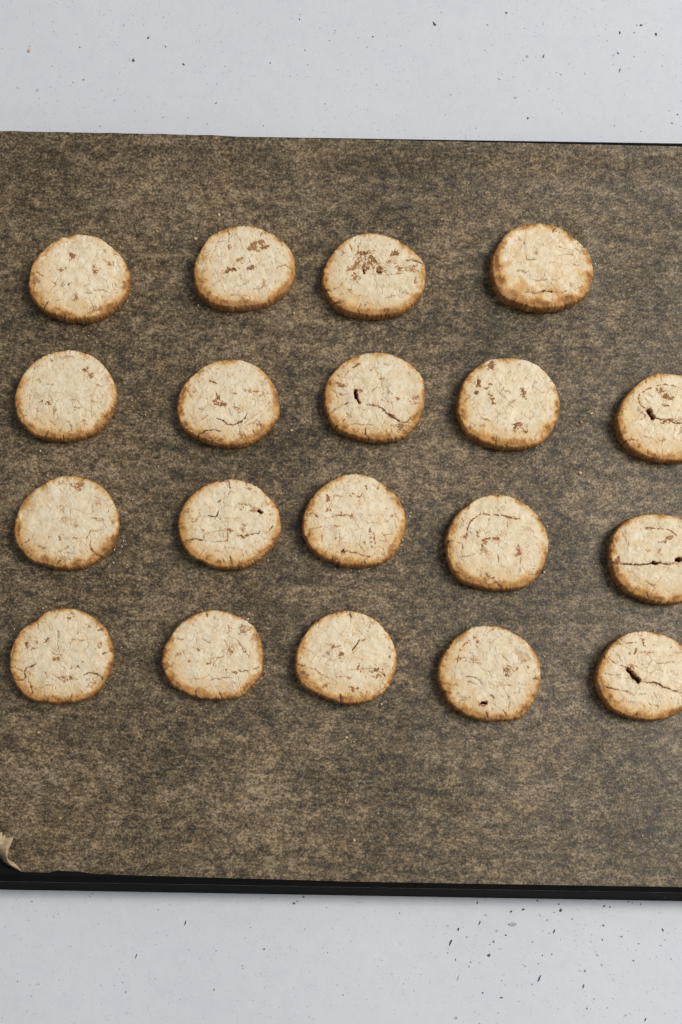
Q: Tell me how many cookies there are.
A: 19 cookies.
